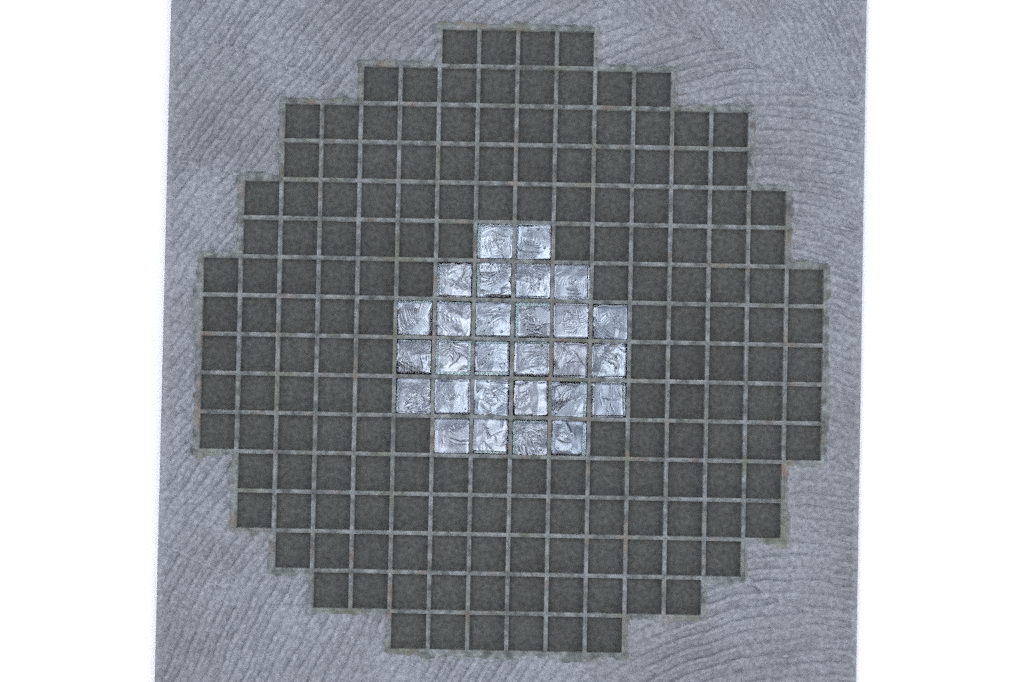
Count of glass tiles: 28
